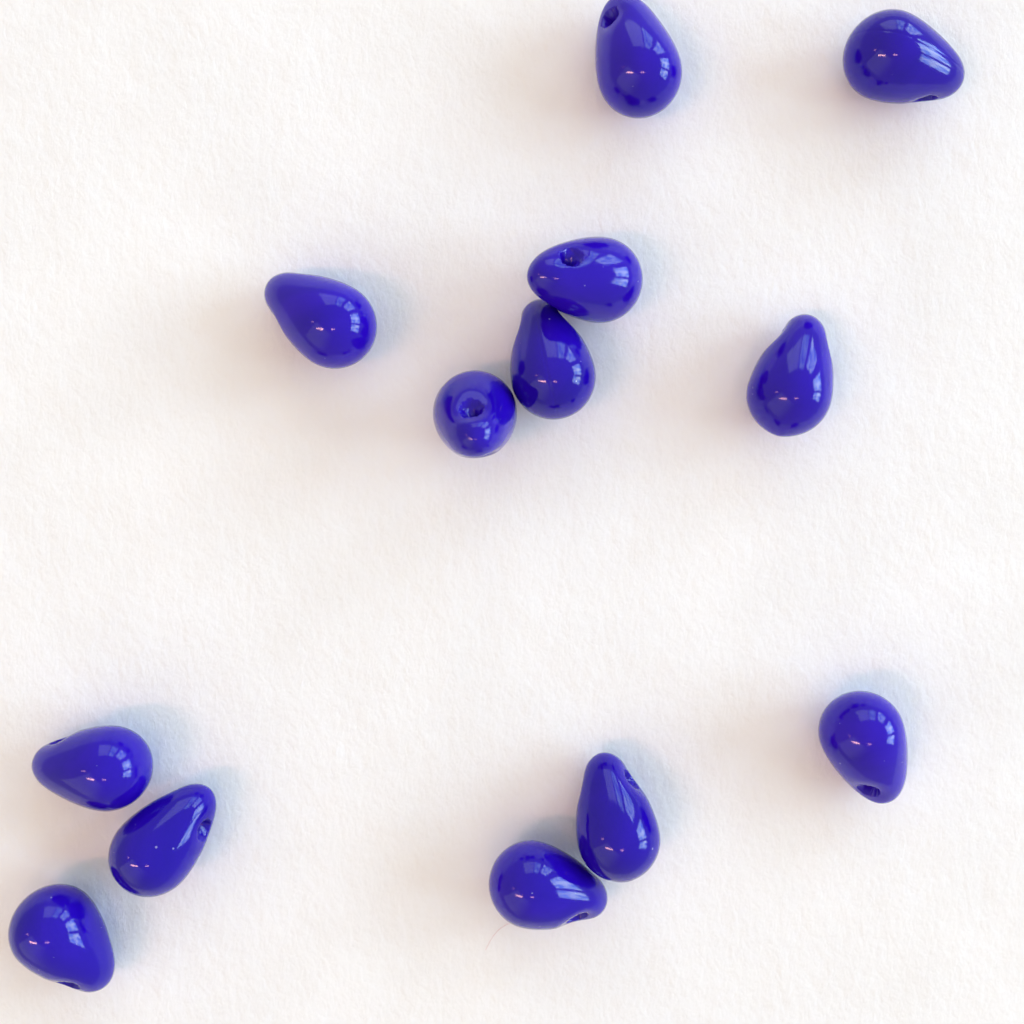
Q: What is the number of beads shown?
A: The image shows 13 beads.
